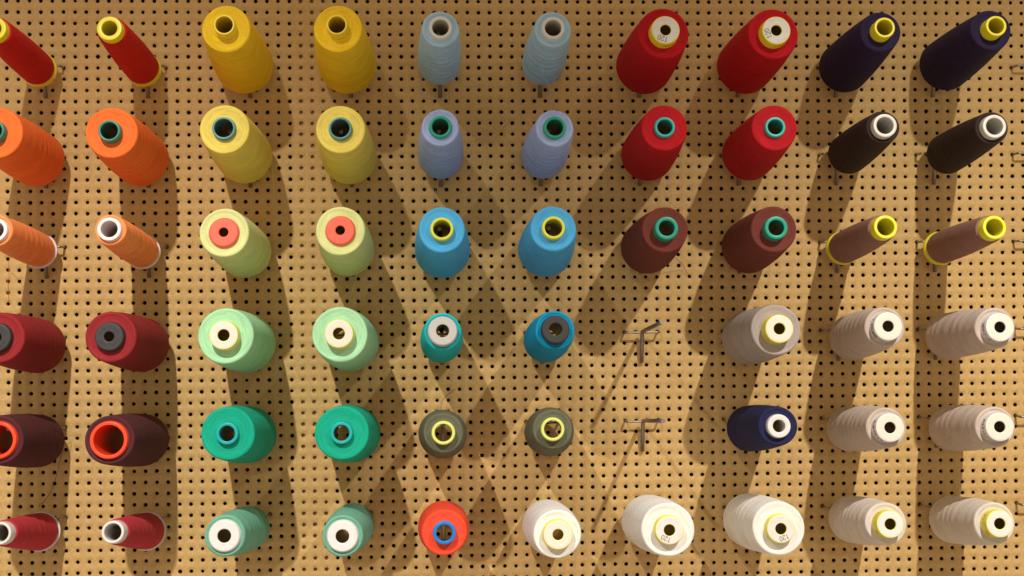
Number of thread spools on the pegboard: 58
